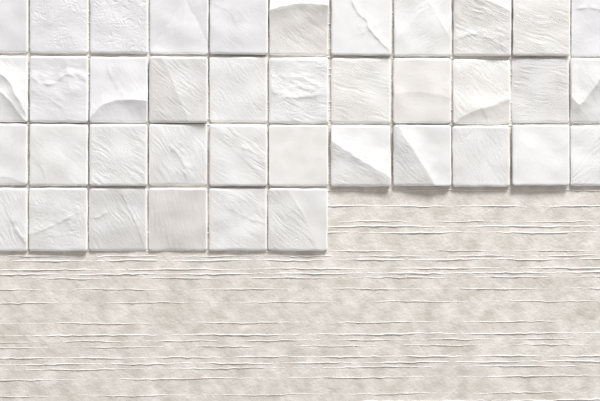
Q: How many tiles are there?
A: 39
